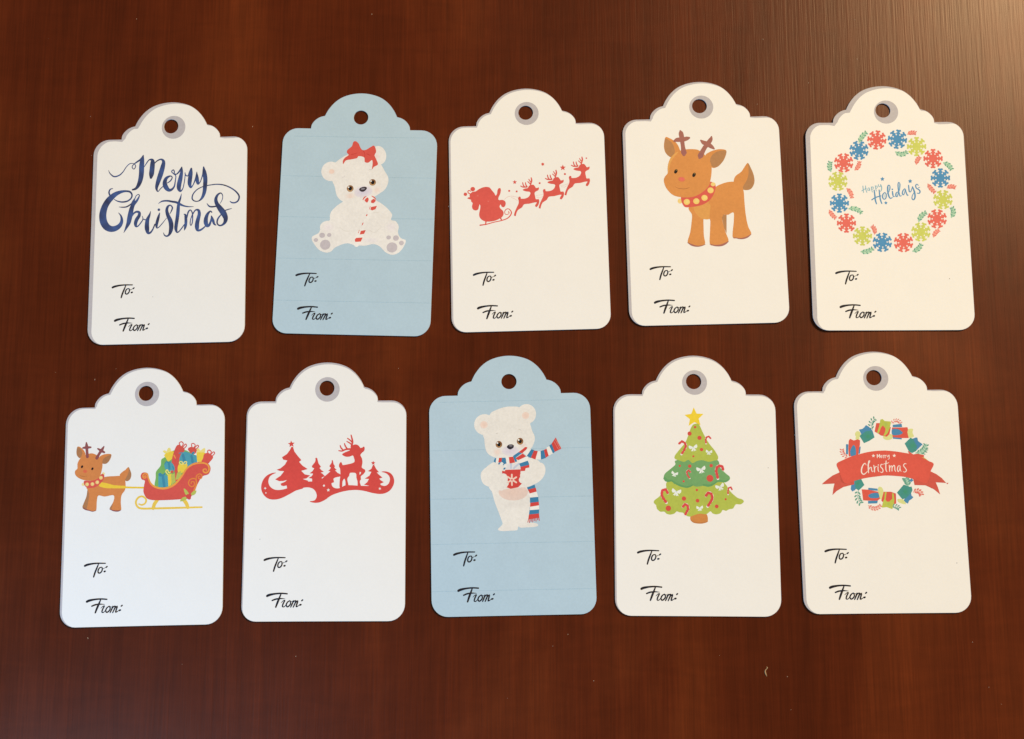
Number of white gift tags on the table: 8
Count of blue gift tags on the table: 2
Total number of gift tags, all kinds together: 10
